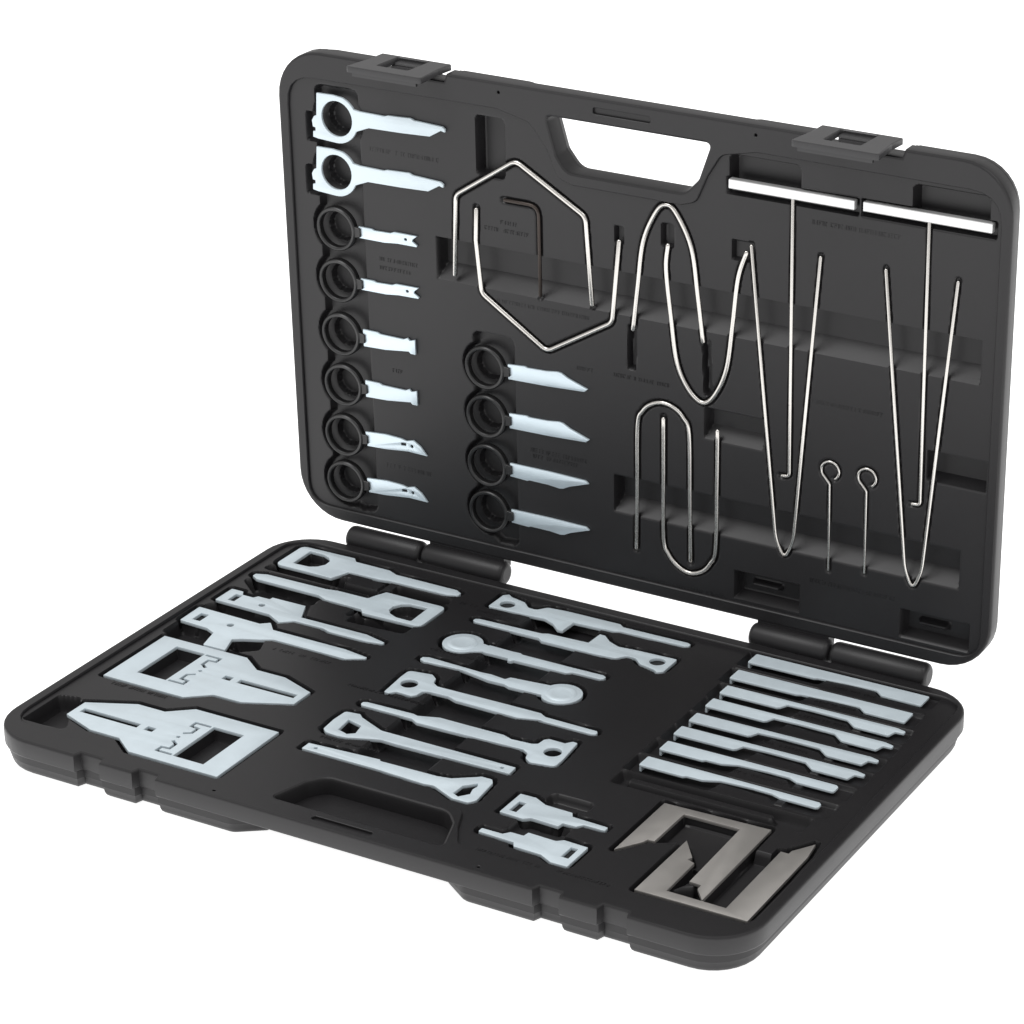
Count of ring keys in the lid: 12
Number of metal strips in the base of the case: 8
